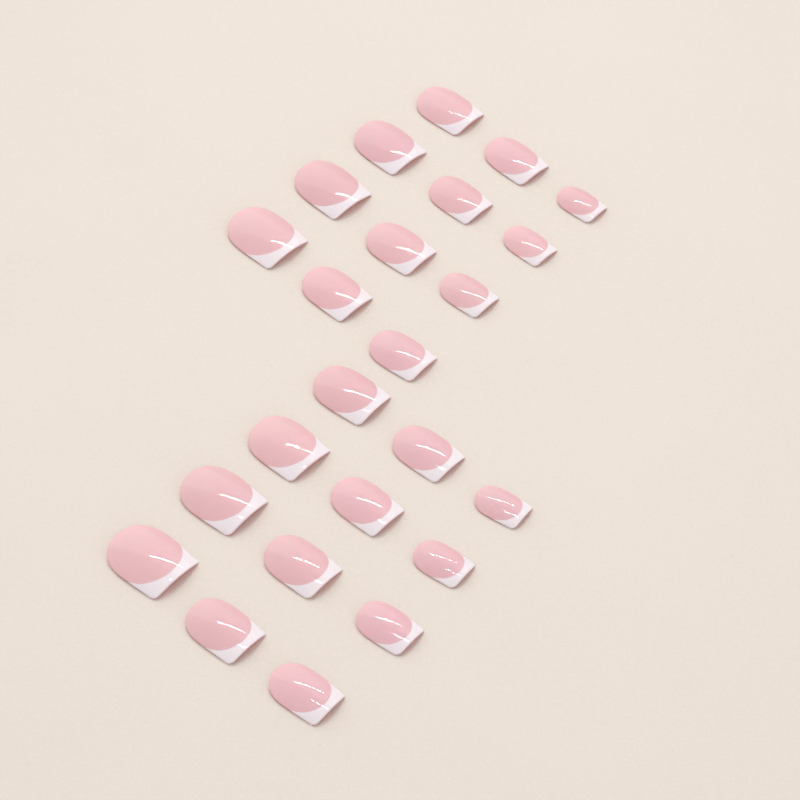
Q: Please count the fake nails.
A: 24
